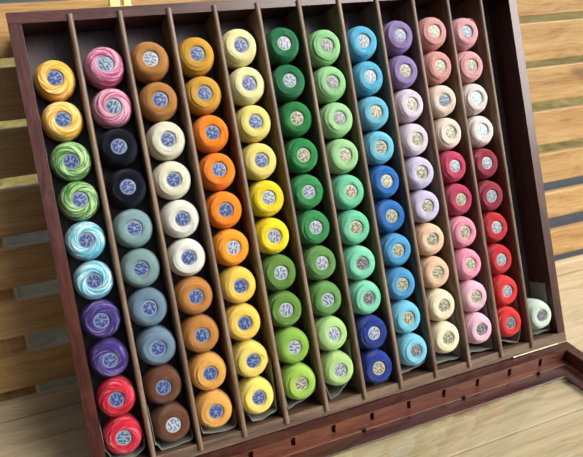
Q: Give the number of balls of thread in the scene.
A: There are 111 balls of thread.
